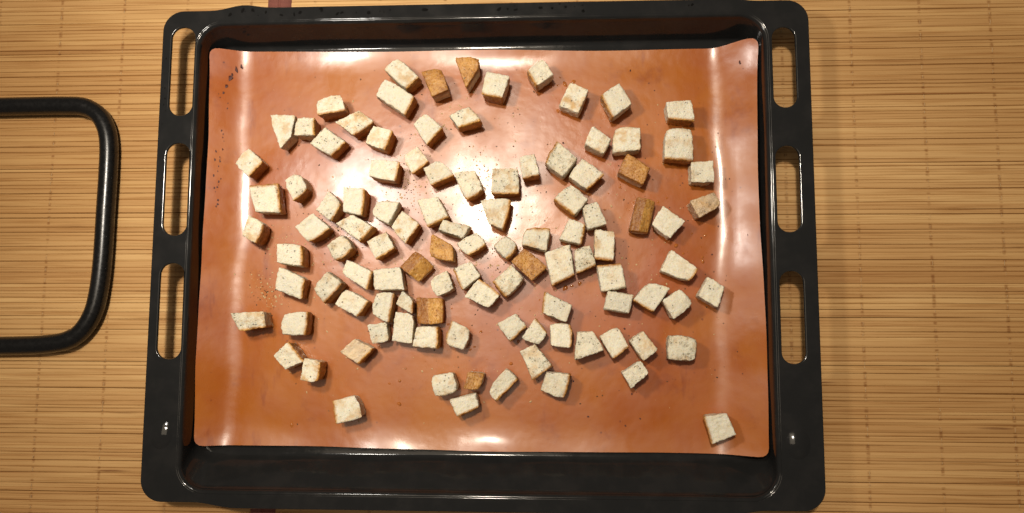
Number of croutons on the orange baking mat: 105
